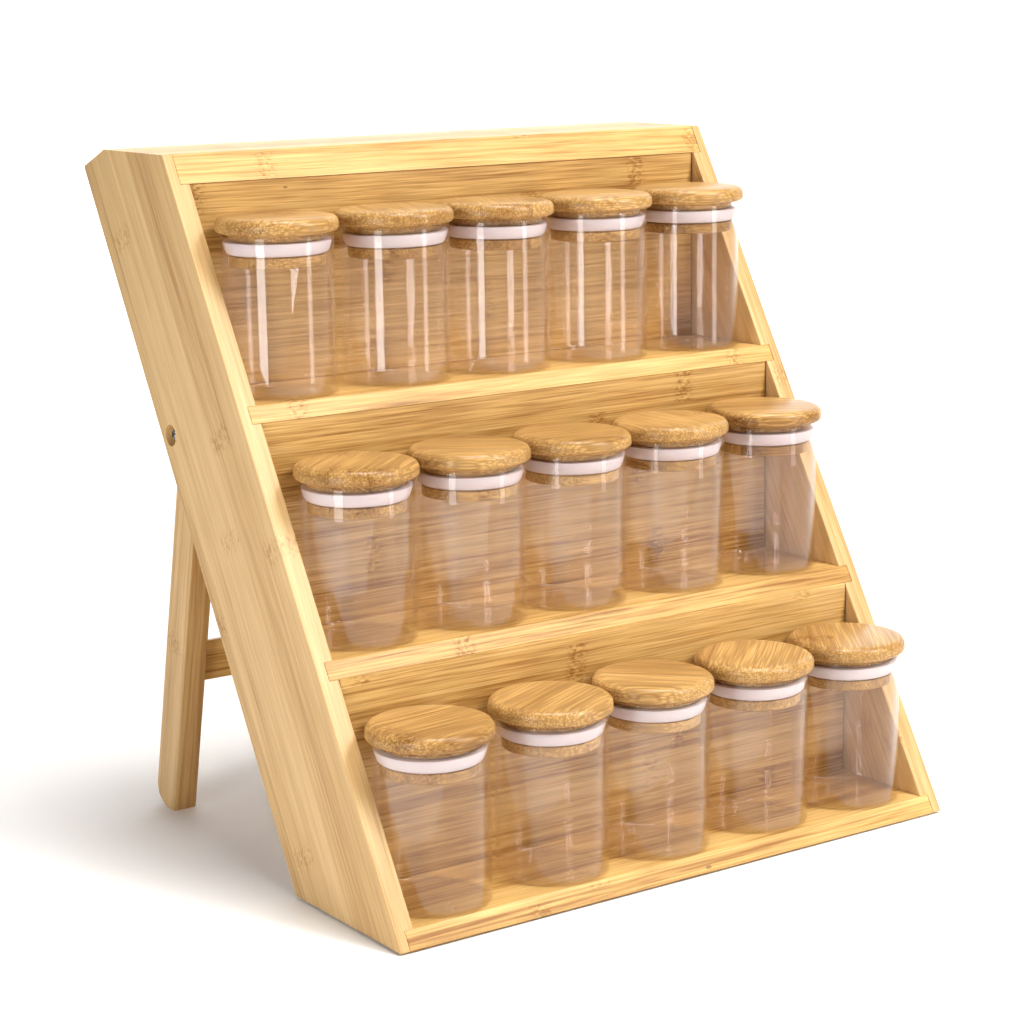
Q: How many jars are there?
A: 15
